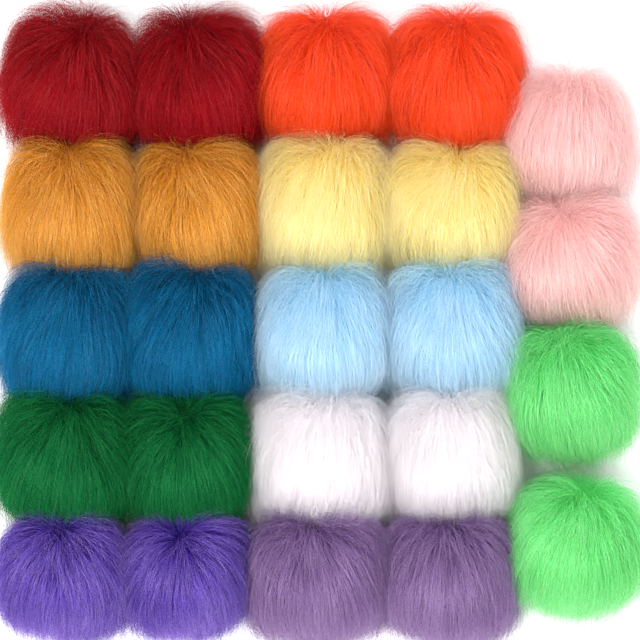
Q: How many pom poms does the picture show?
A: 24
